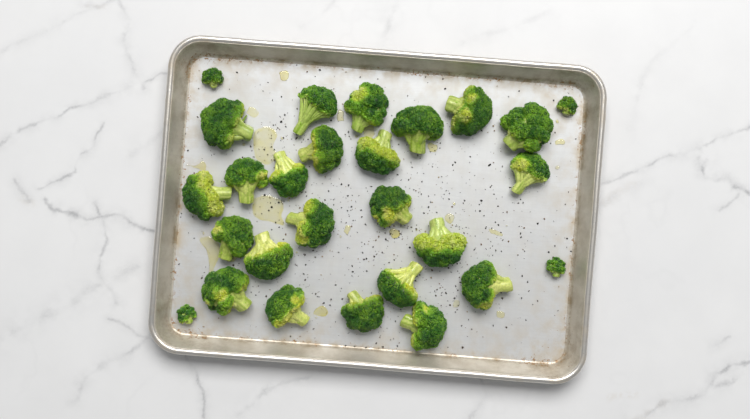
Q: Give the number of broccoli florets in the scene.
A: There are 27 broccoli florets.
